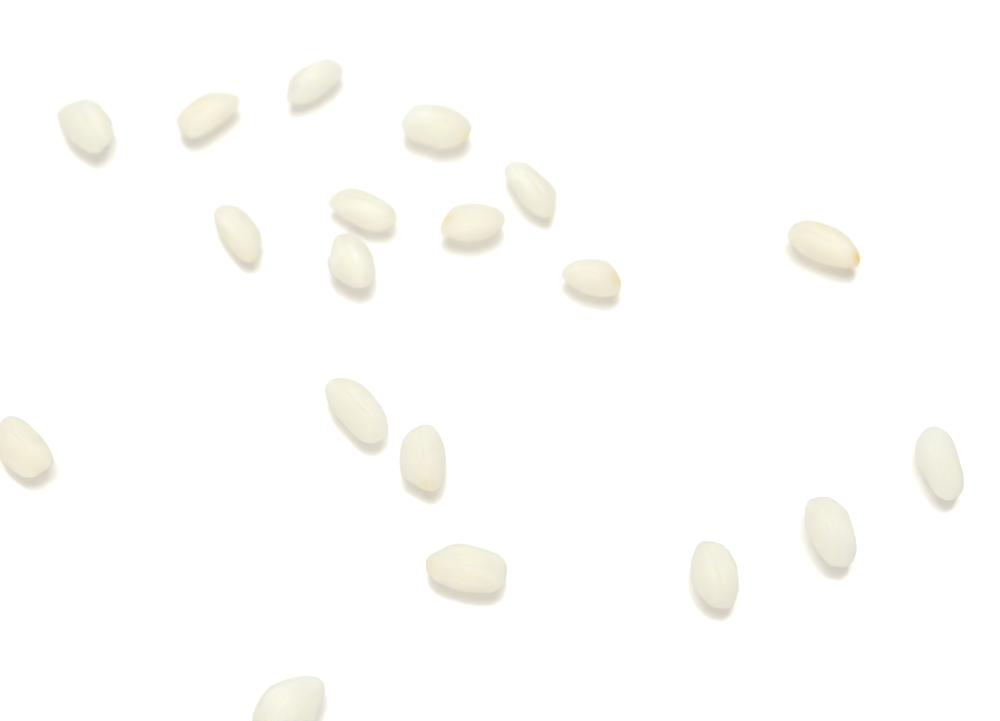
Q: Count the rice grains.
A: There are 19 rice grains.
